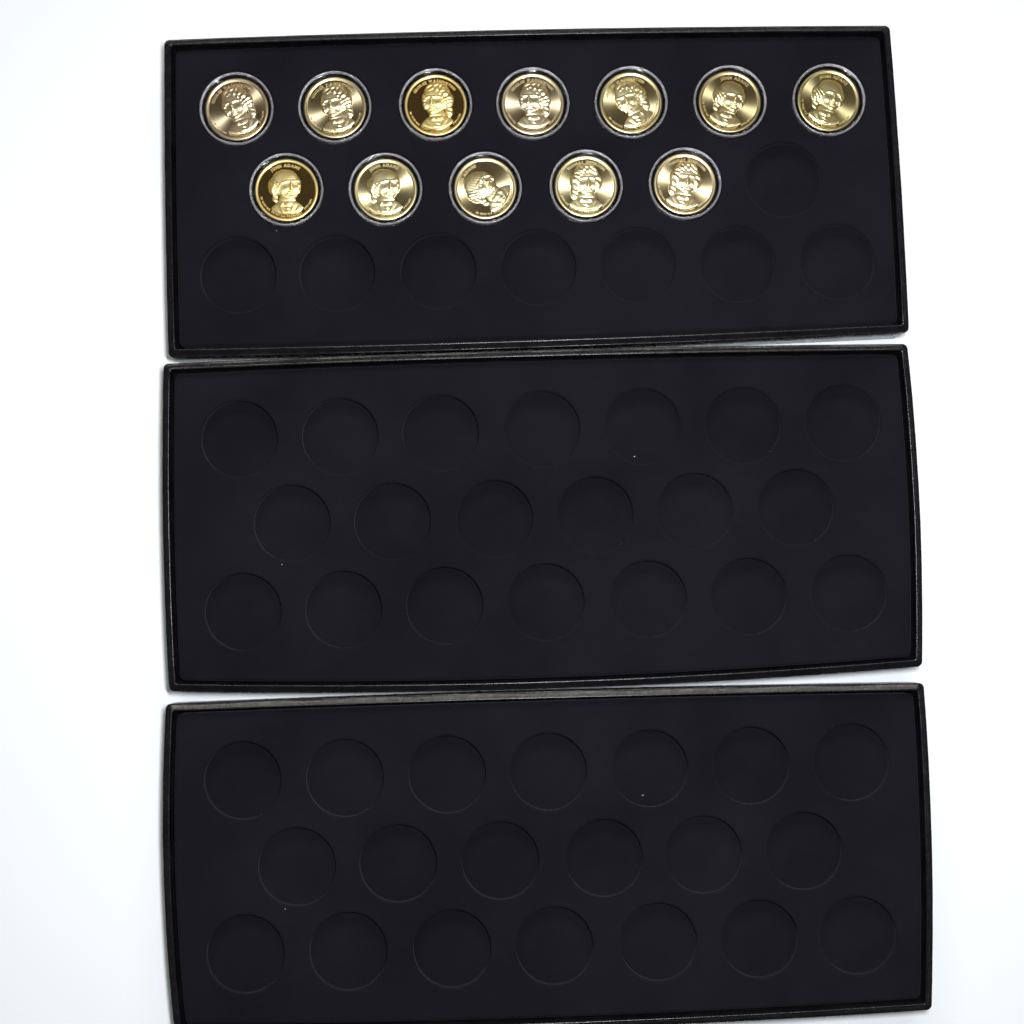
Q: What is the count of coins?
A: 12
